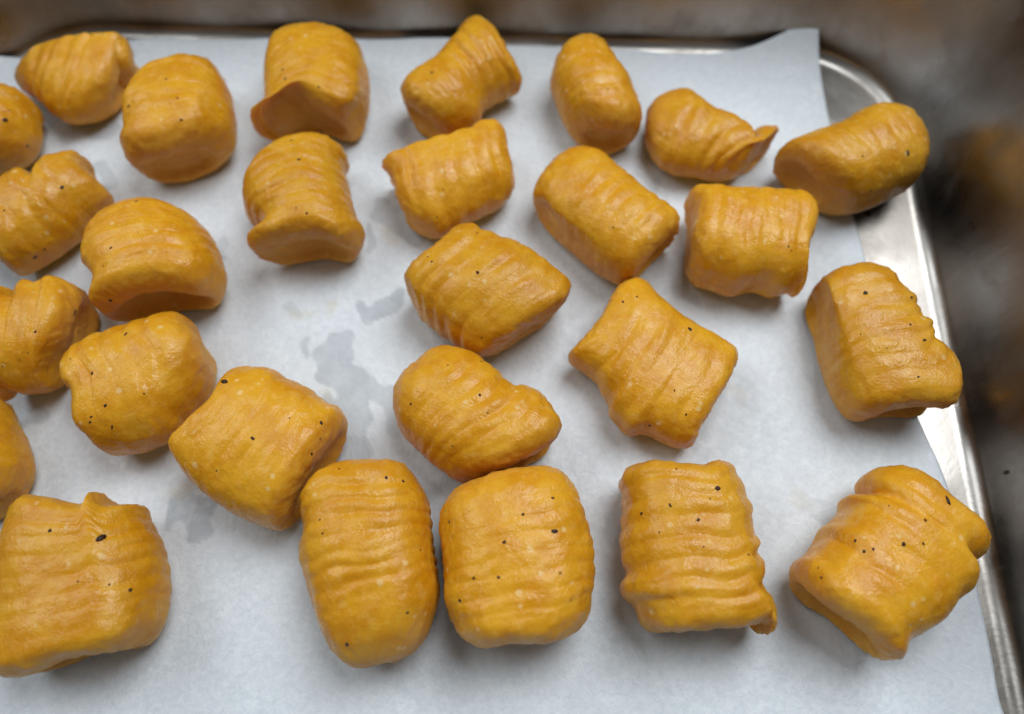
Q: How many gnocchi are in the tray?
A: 27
